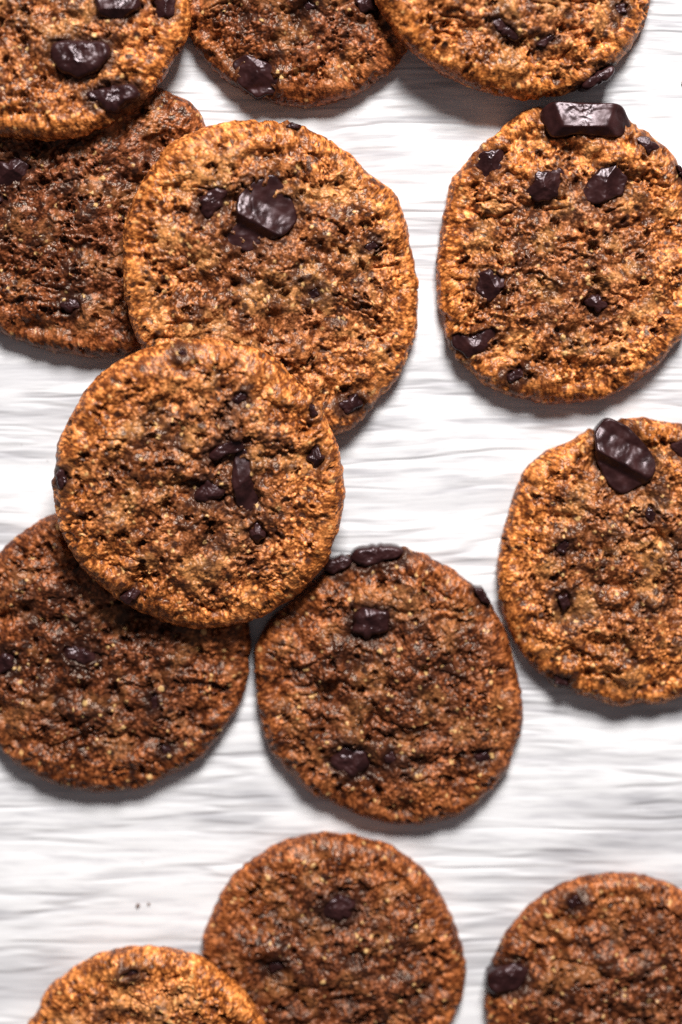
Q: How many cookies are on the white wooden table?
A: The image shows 13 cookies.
